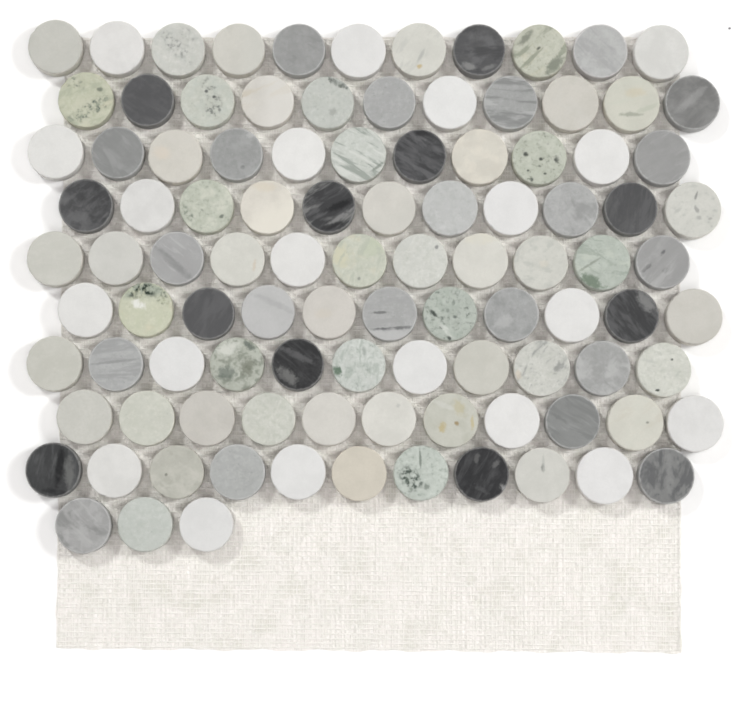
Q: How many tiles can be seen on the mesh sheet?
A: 102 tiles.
